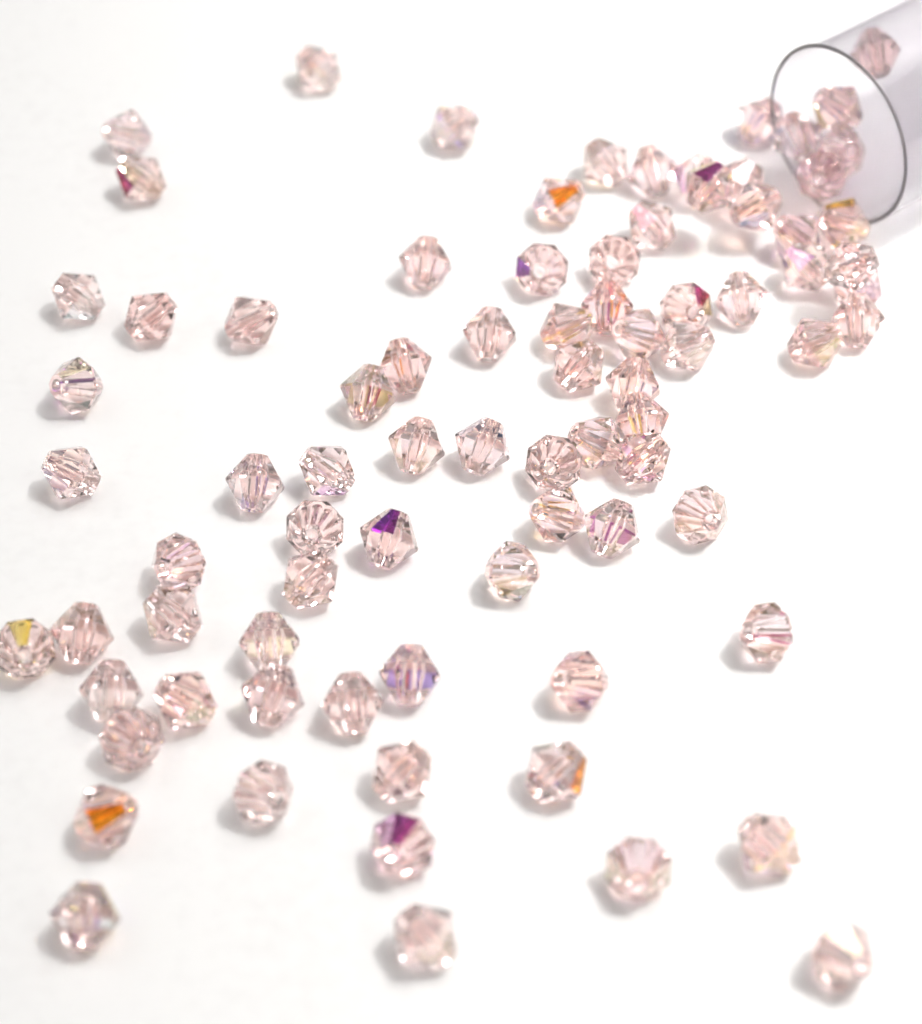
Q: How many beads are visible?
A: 82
